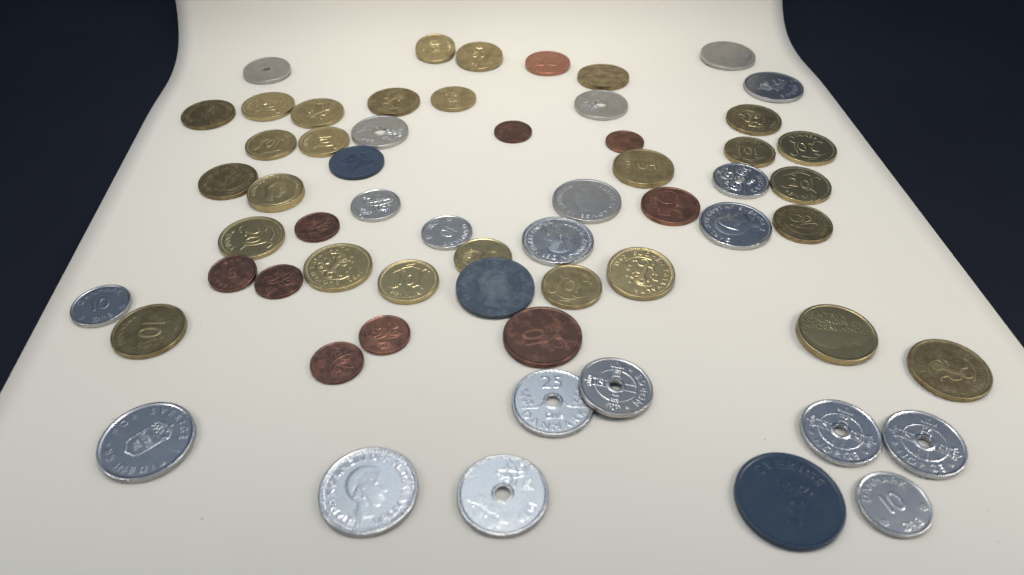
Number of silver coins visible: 20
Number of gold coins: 27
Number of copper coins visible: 10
